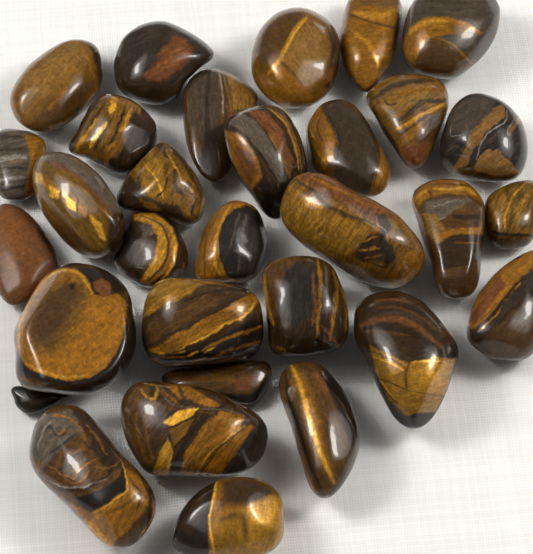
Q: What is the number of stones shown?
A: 31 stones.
